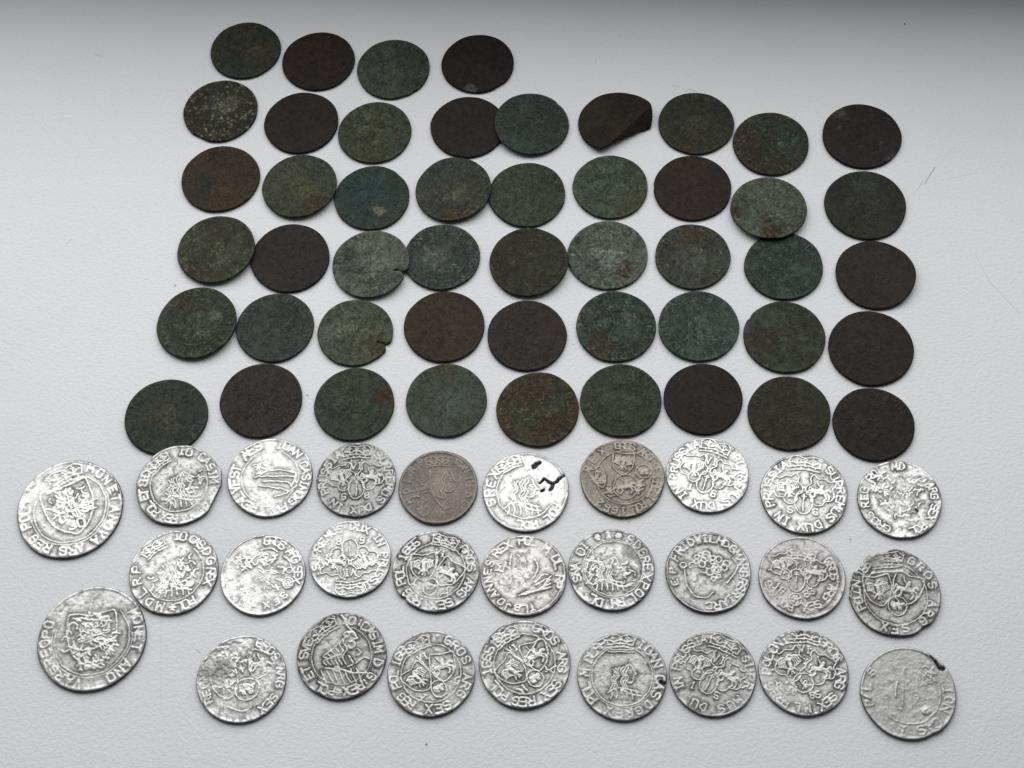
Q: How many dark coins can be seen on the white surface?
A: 49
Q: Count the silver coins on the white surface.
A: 28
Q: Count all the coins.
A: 77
